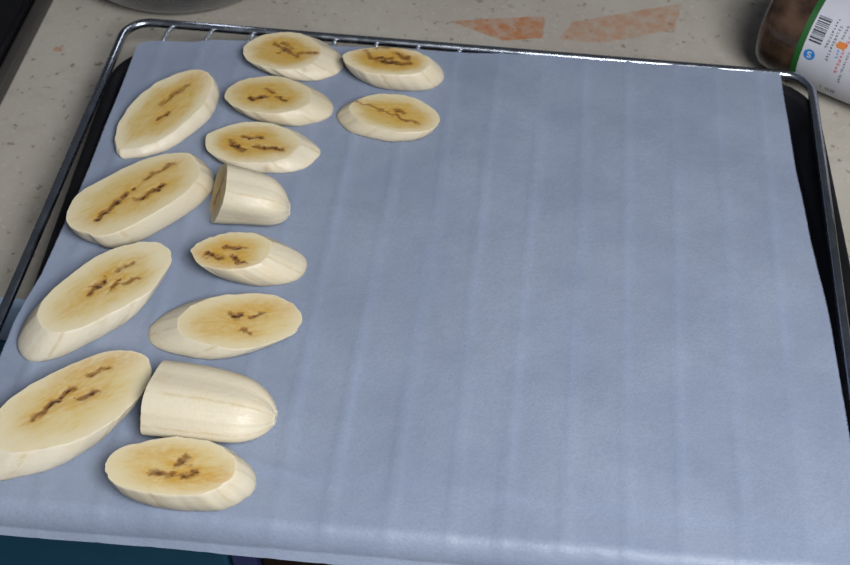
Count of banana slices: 14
